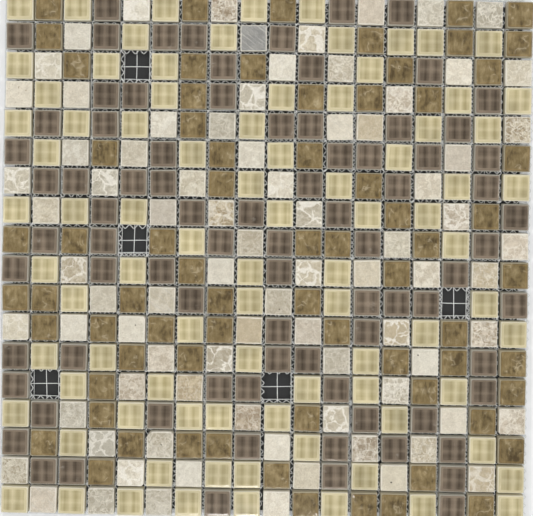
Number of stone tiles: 82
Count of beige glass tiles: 85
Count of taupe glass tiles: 82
